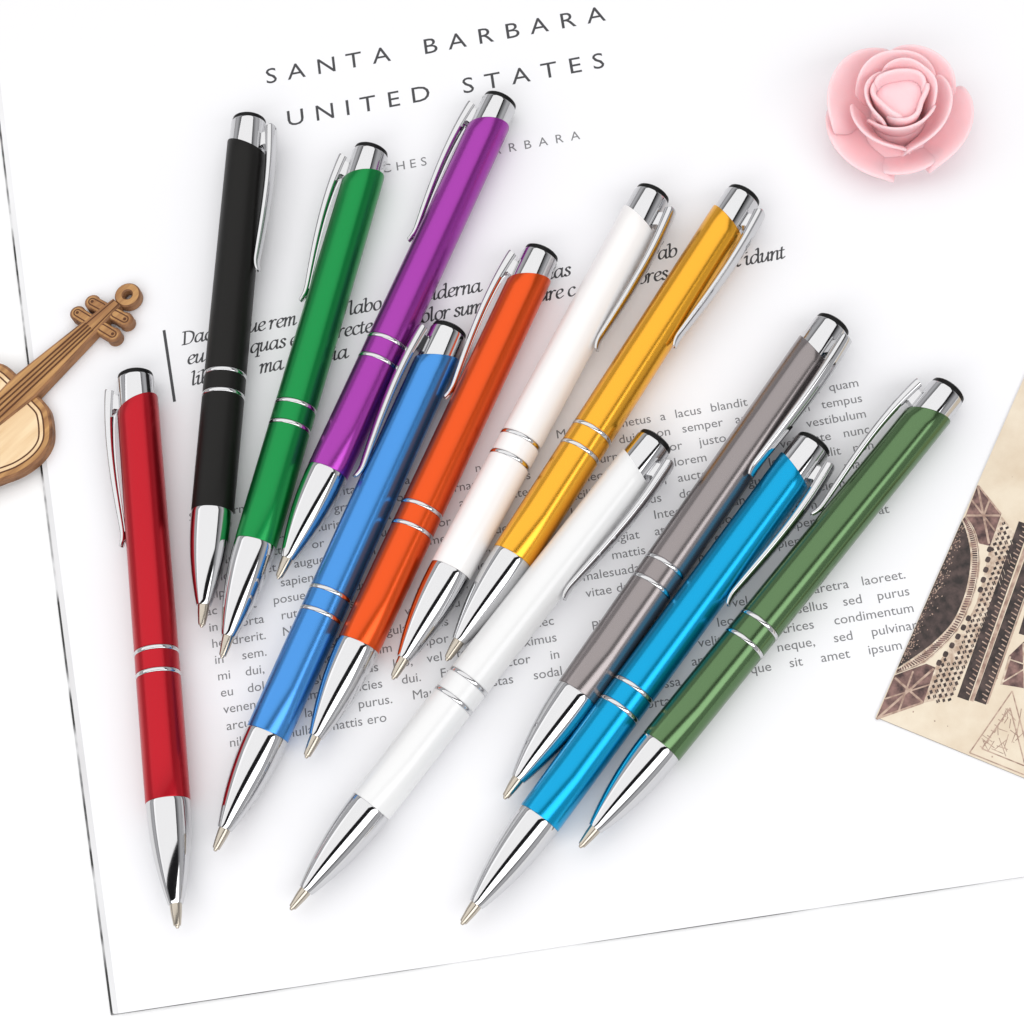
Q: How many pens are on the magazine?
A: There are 12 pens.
